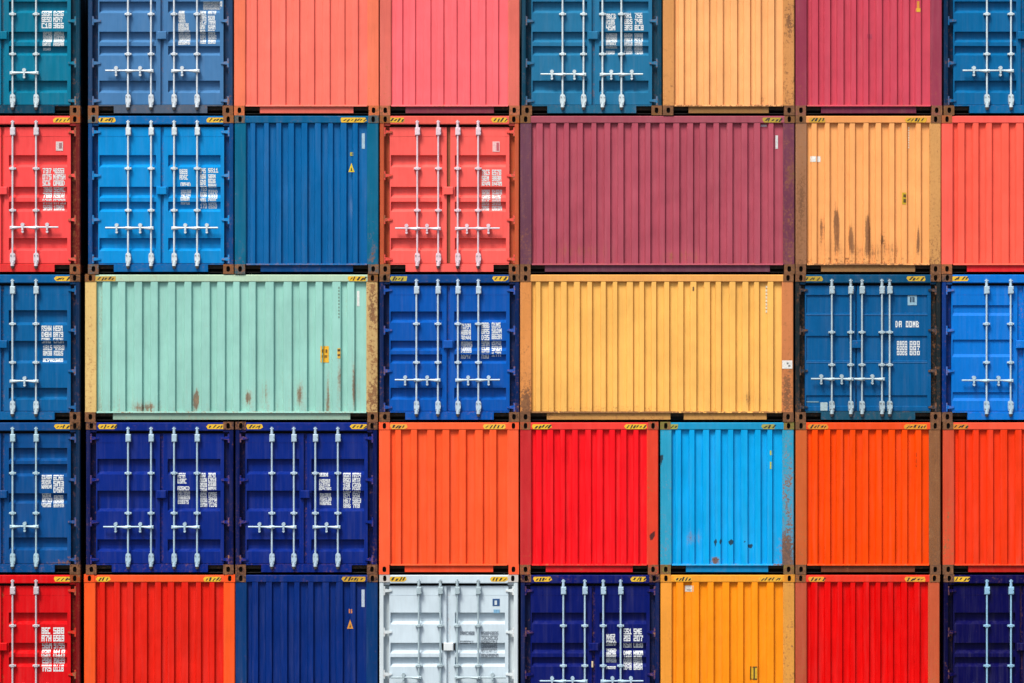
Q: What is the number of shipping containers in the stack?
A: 37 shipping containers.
